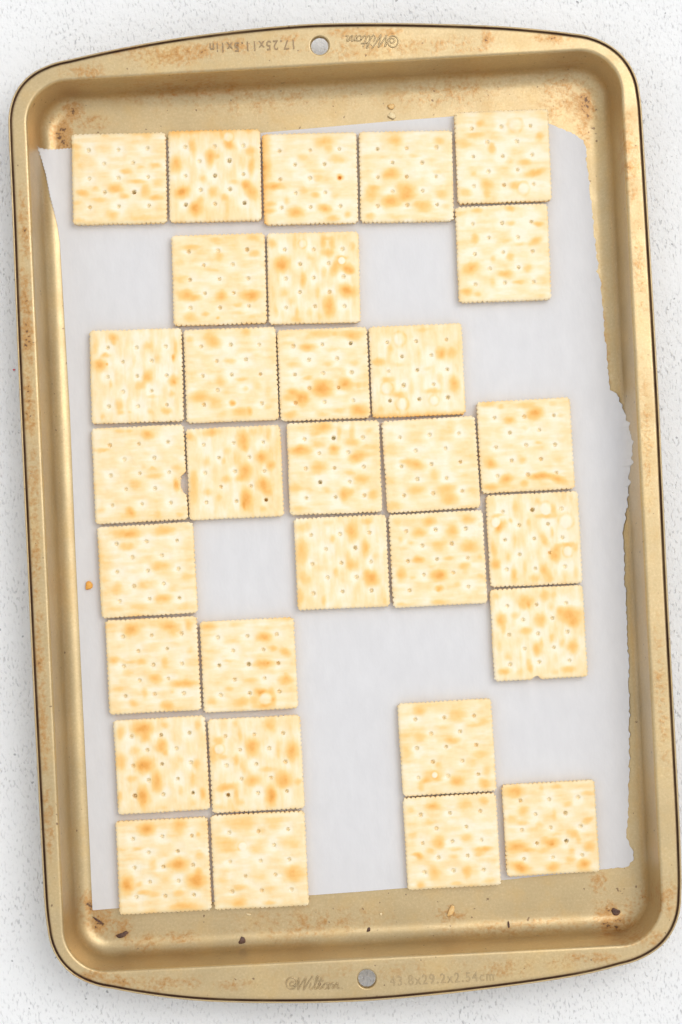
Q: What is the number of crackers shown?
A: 31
